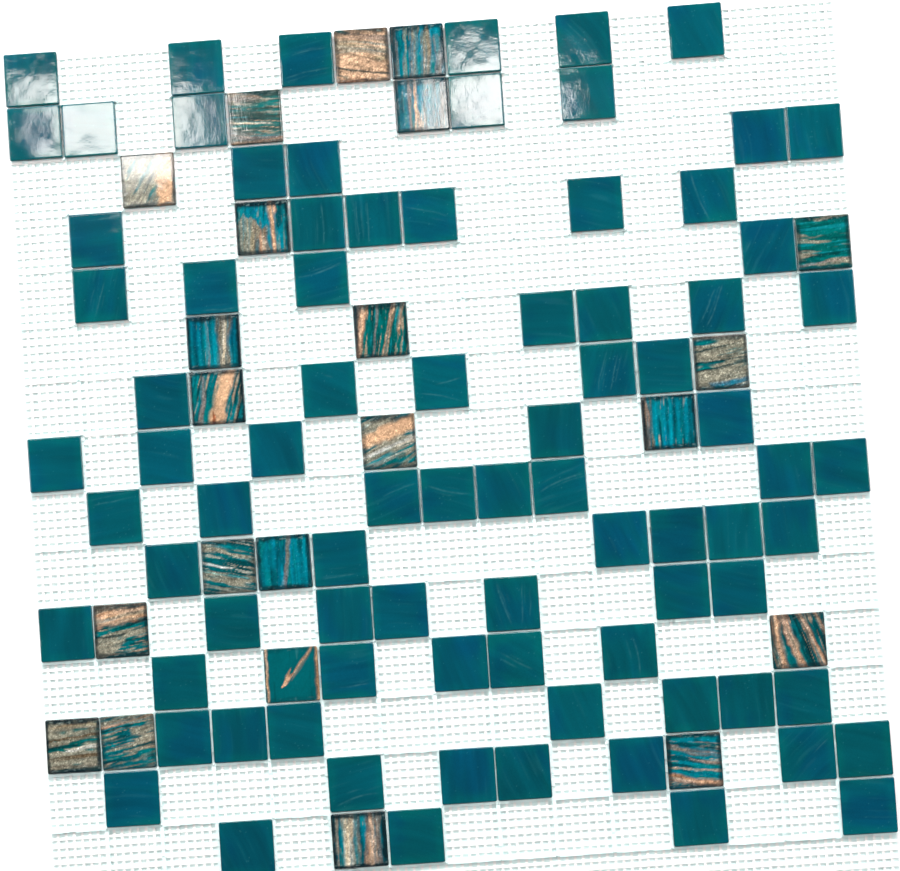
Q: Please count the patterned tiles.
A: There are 22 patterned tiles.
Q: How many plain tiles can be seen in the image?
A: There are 83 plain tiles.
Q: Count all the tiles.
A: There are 105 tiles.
